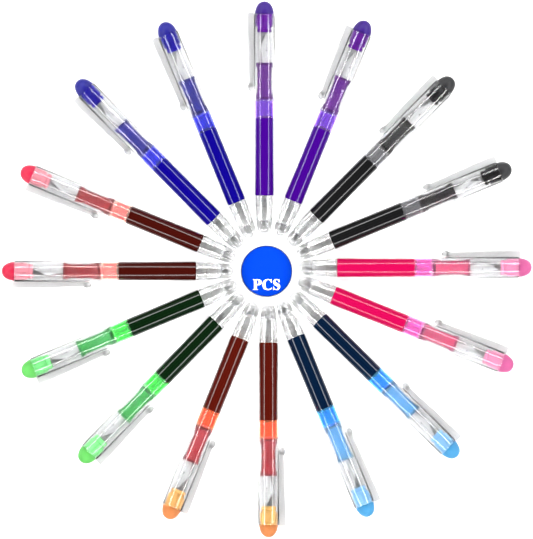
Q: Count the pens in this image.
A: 16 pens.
